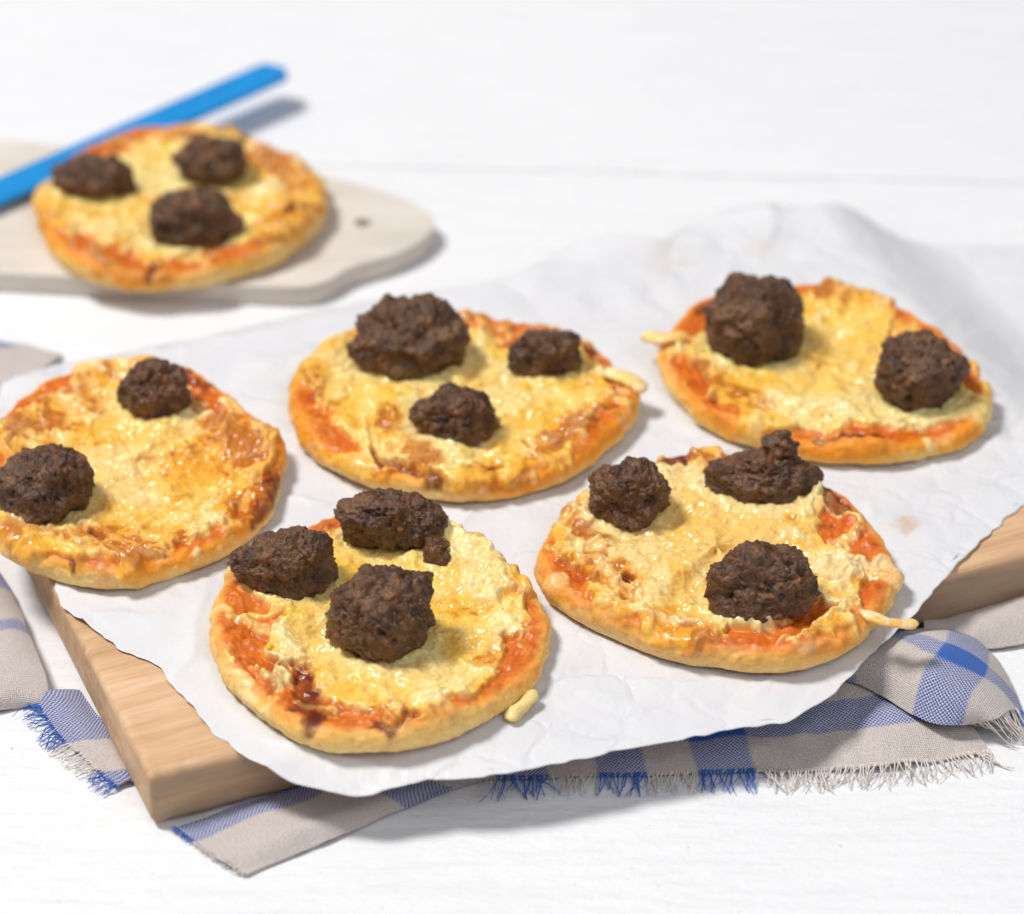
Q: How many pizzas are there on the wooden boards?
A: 6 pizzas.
